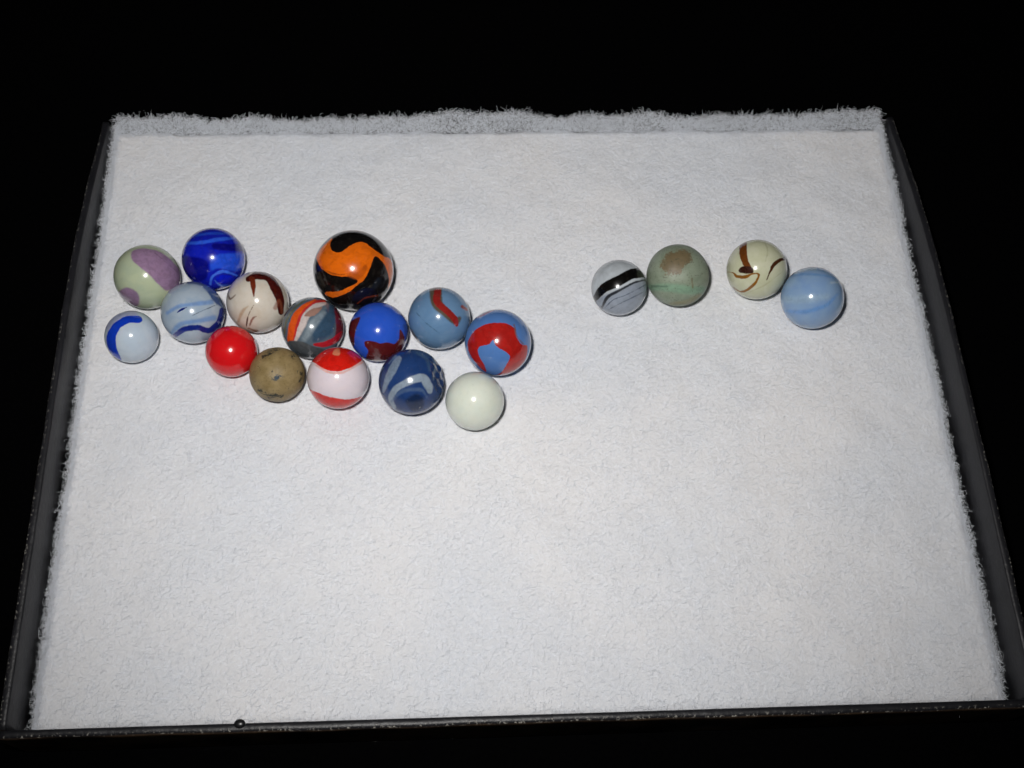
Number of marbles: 19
